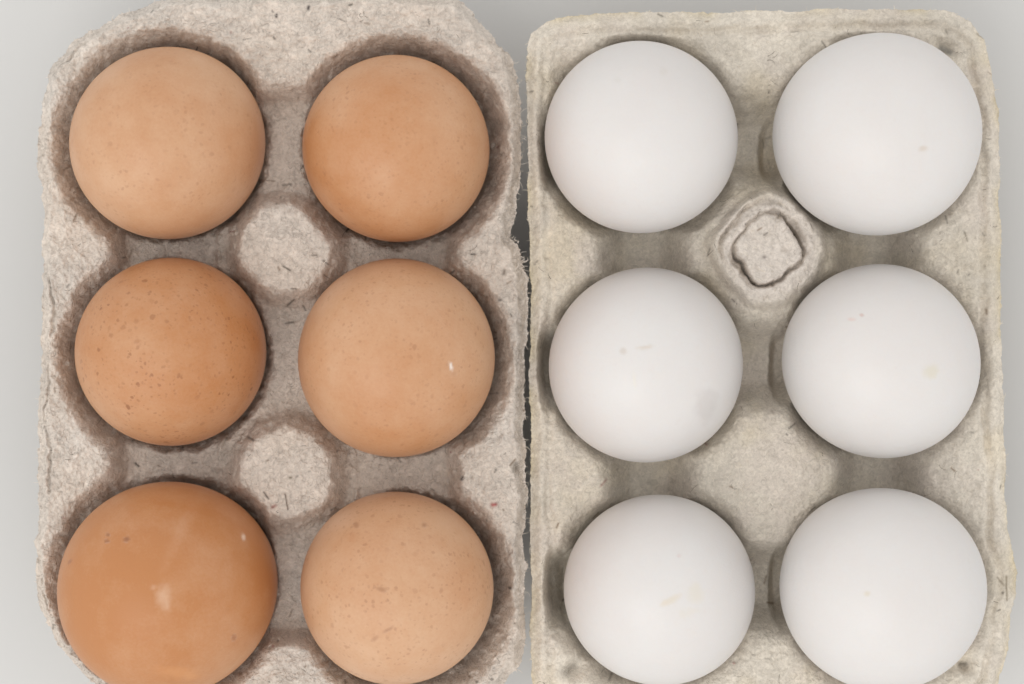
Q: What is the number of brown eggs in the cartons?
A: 6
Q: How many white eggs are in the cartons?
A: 6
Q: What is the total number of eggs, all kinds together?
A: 12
